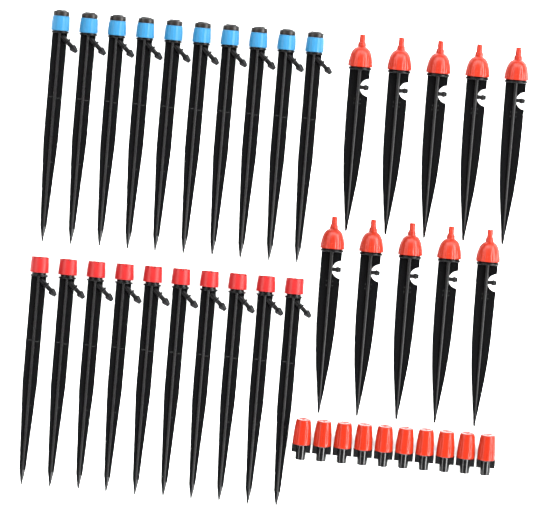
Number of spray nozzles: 10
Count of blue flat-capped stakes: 10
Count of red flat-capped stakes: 10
